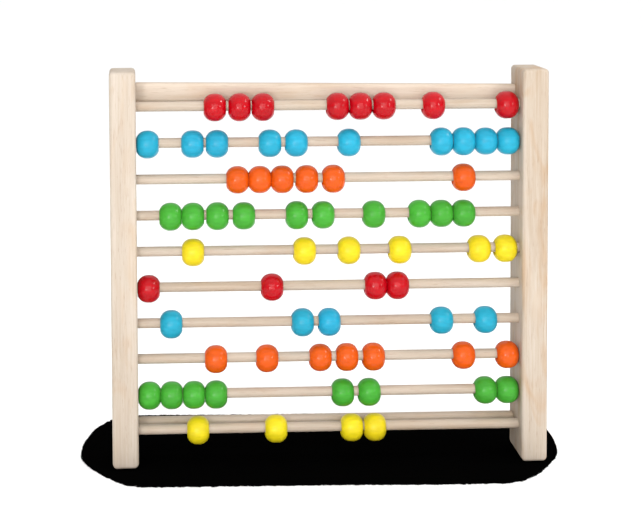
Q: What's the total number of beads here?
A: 68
